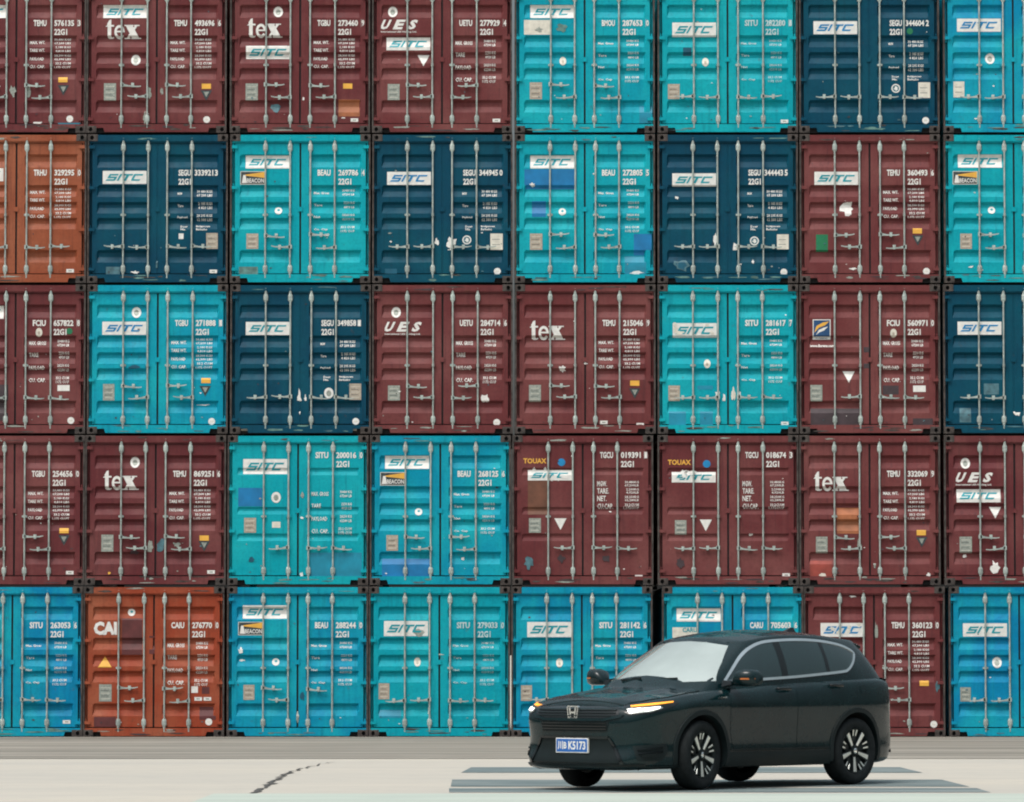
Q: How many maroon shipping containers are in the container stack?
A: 16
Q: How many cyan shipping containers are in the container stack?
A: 16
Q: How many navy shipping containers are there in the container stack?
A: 6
